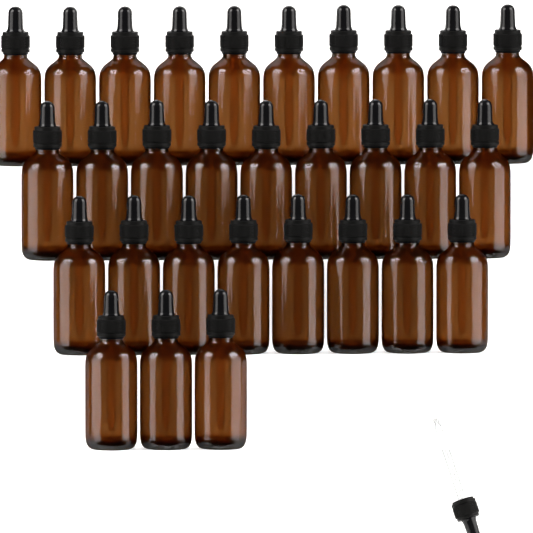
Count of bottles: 30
